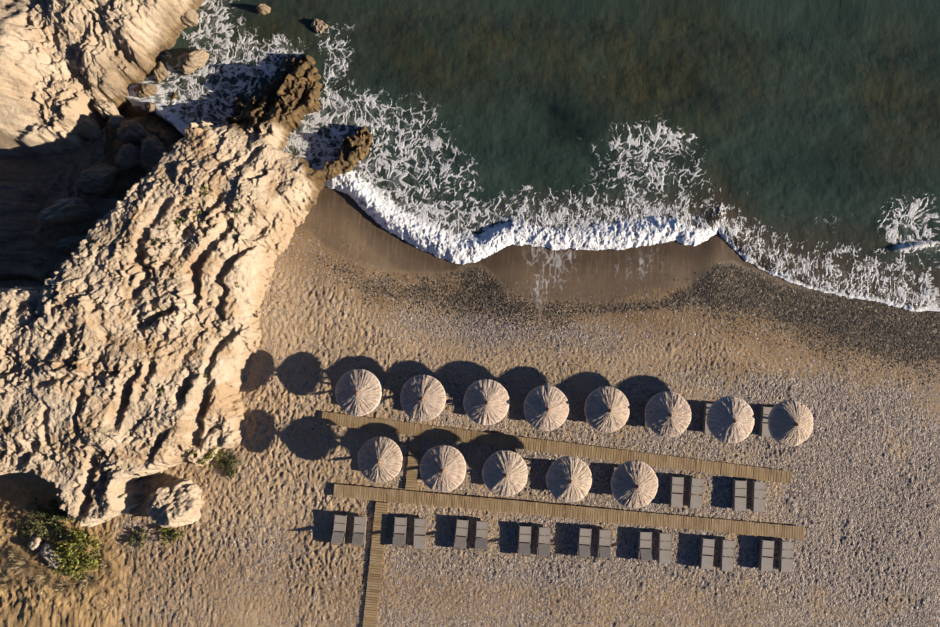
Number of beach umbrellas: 13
